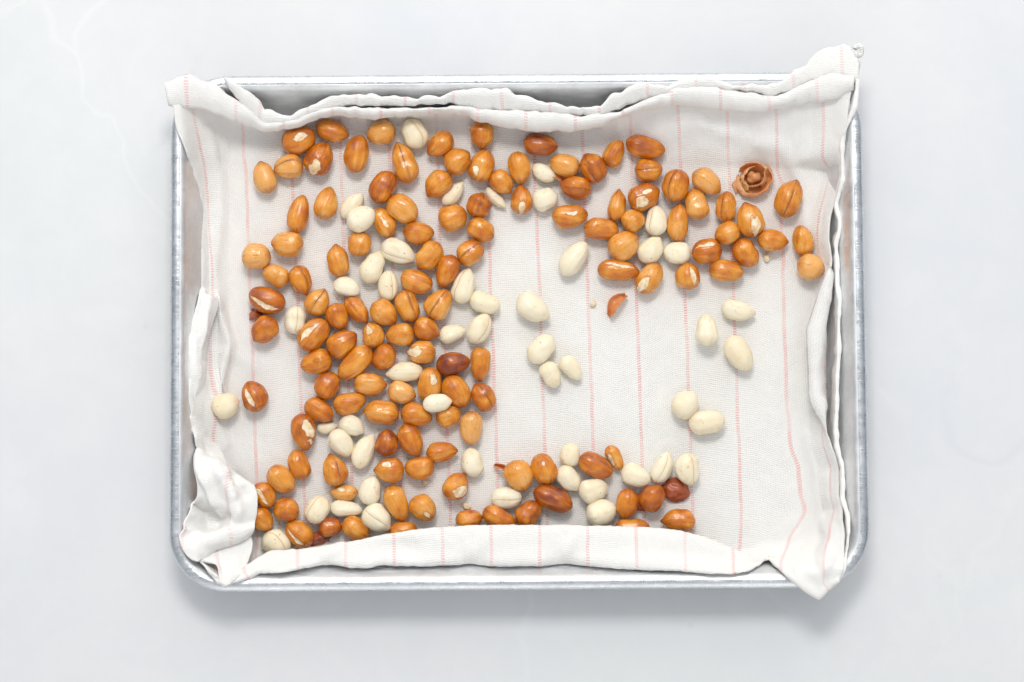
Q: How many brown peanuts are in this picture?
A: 129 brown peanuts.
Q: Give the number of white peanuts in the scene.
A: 50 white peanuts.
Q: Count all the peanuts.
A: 179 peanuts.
